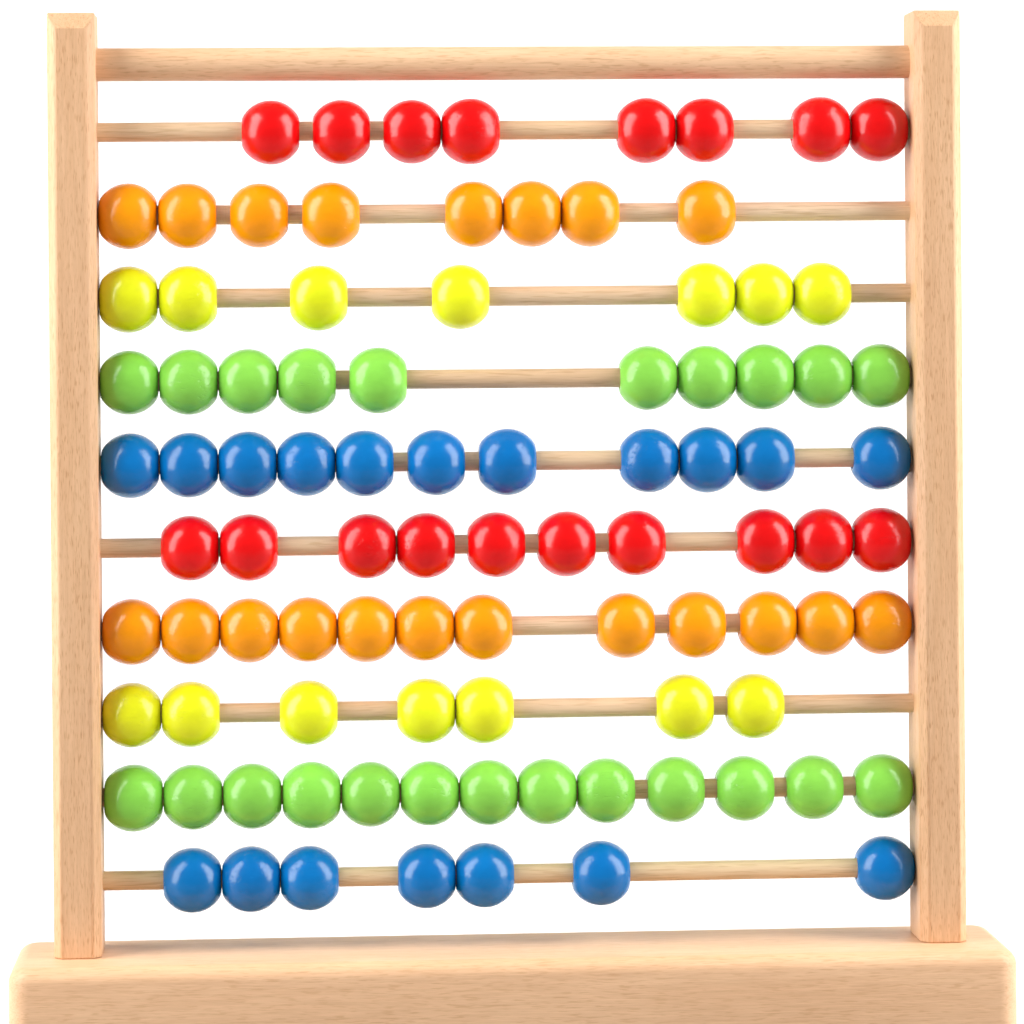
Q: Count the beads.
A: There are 93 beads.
